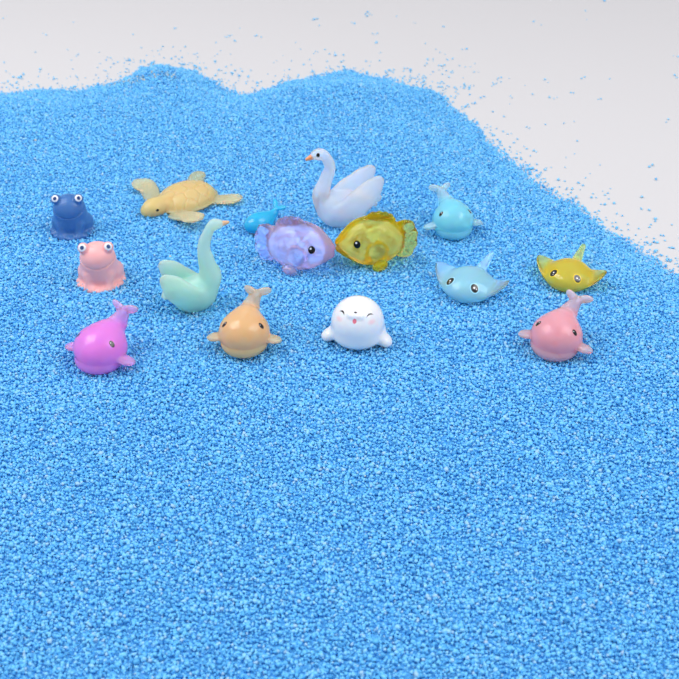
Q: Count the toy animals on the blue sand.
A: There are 15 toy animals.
